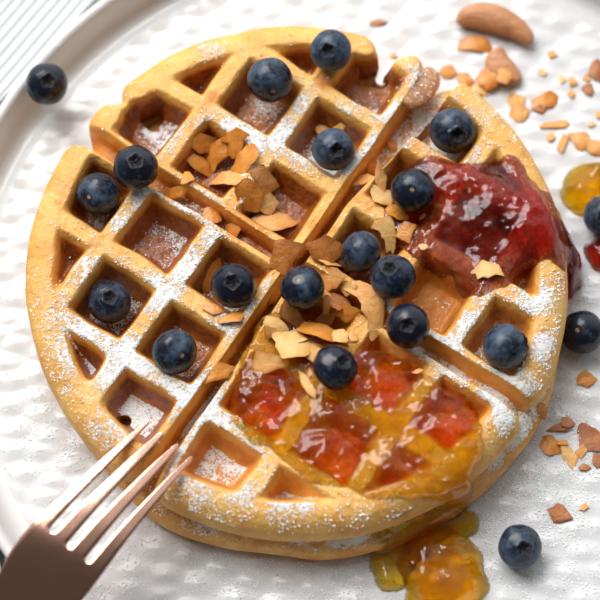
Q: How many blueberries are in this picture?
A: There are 20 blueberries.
